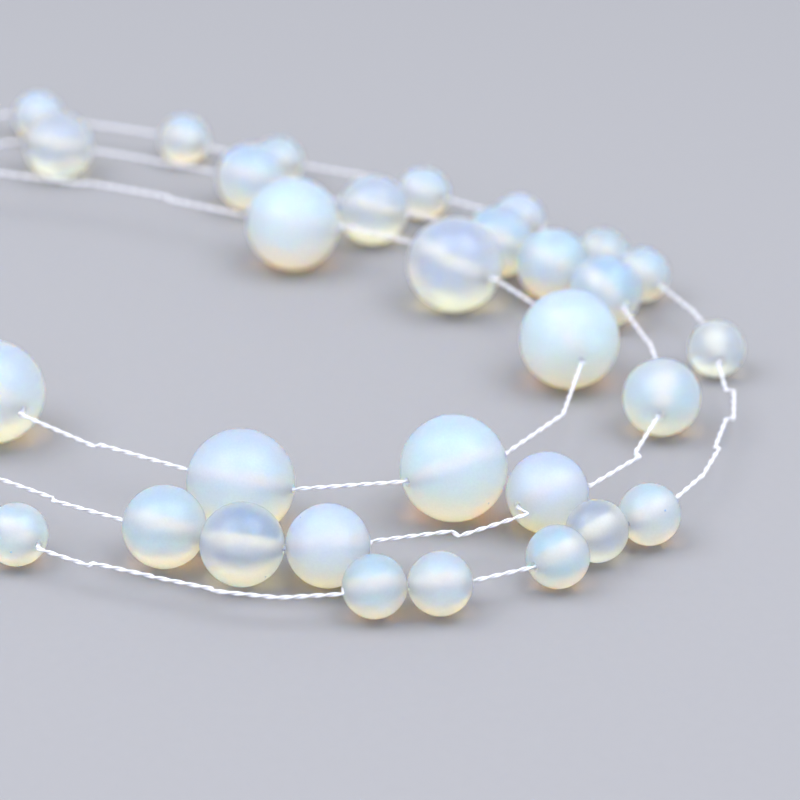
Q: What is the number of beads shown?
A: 31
